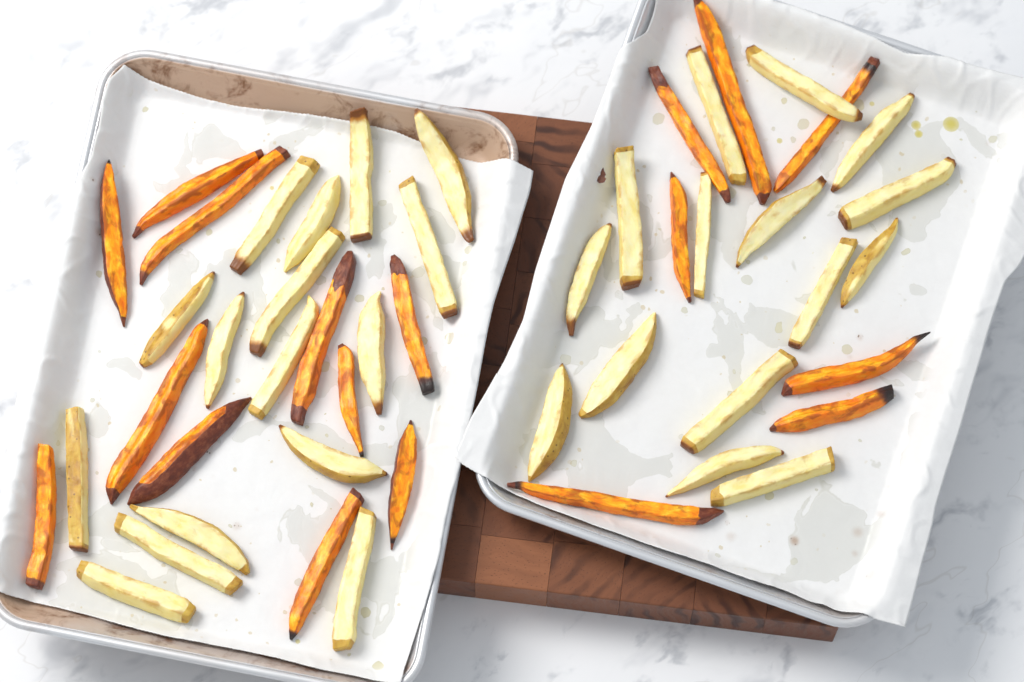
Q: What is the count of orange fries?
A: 18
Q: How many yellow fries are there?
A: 31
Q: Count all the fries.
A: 49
